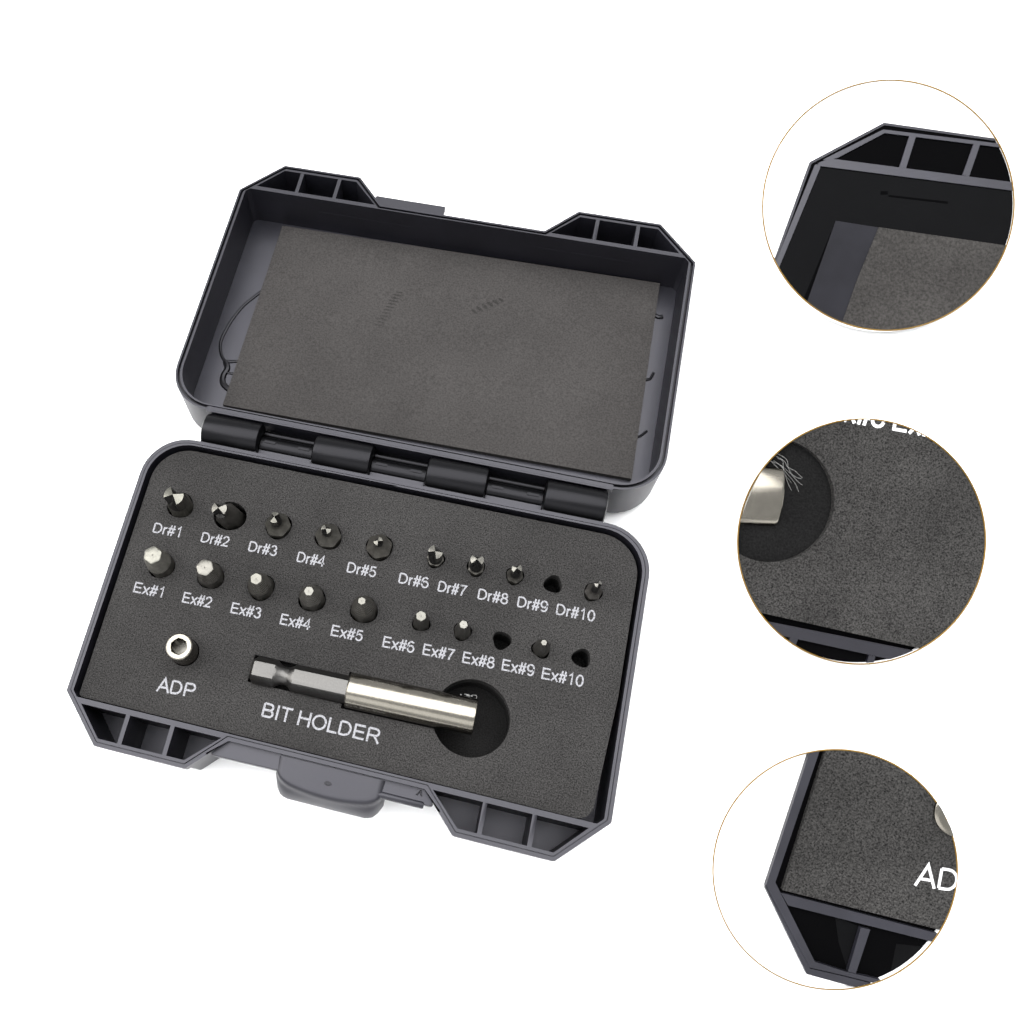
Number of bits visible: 17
